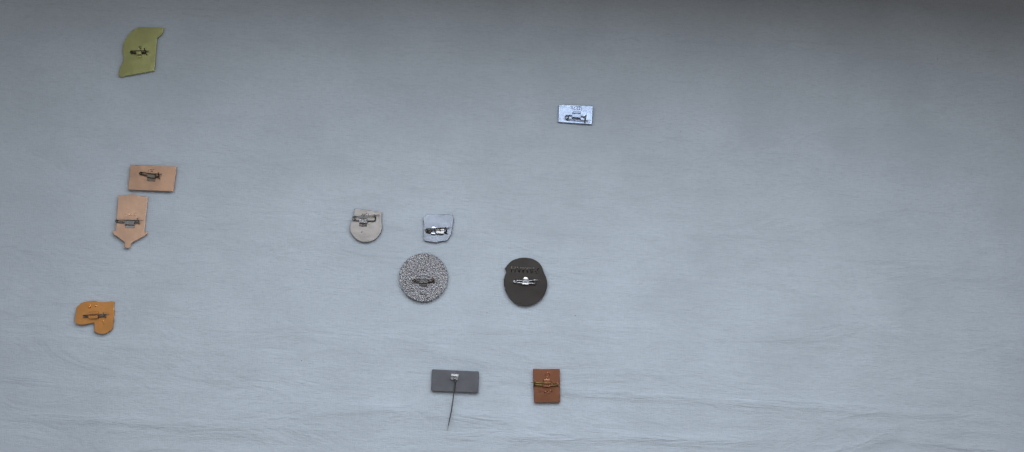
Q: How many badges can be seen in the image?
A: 11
